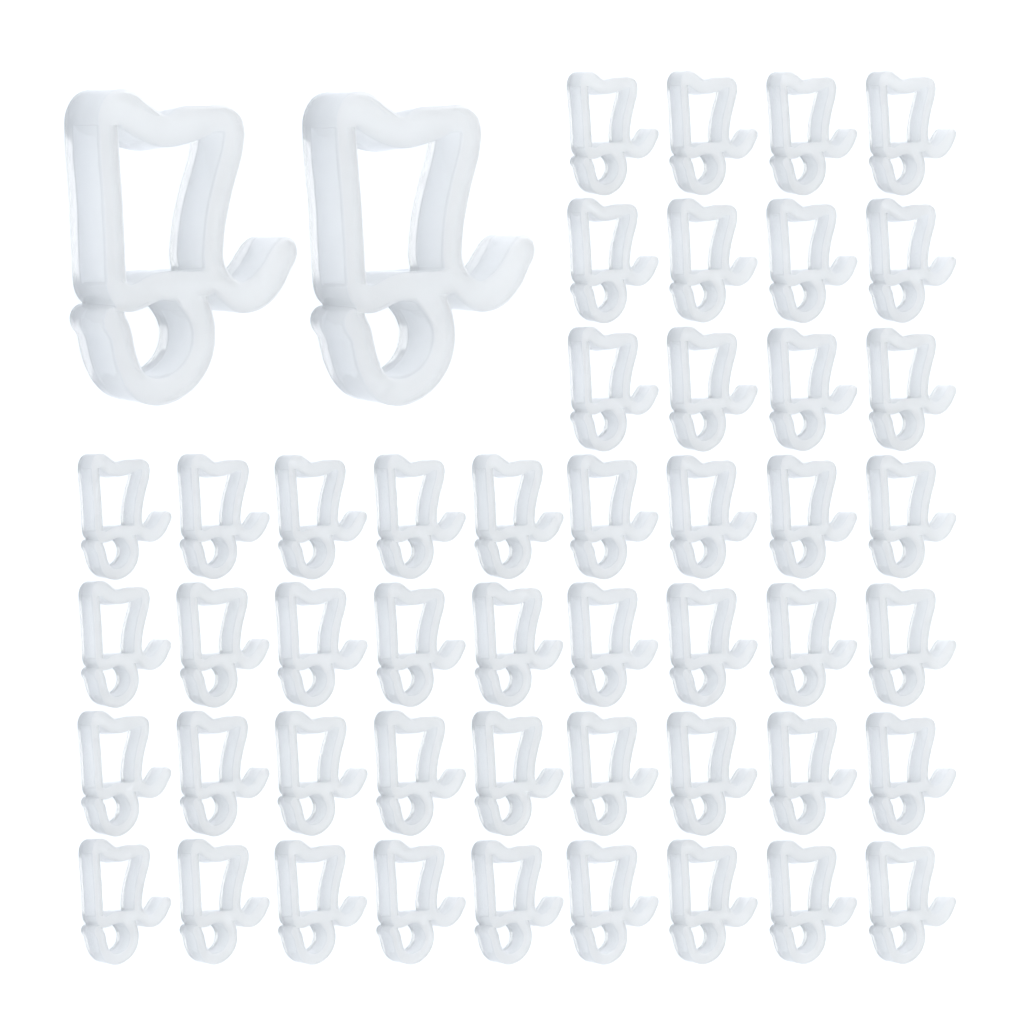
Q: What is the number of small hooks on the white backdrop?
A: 48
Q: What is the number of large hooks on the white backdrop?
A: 2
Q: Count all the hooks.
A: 50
